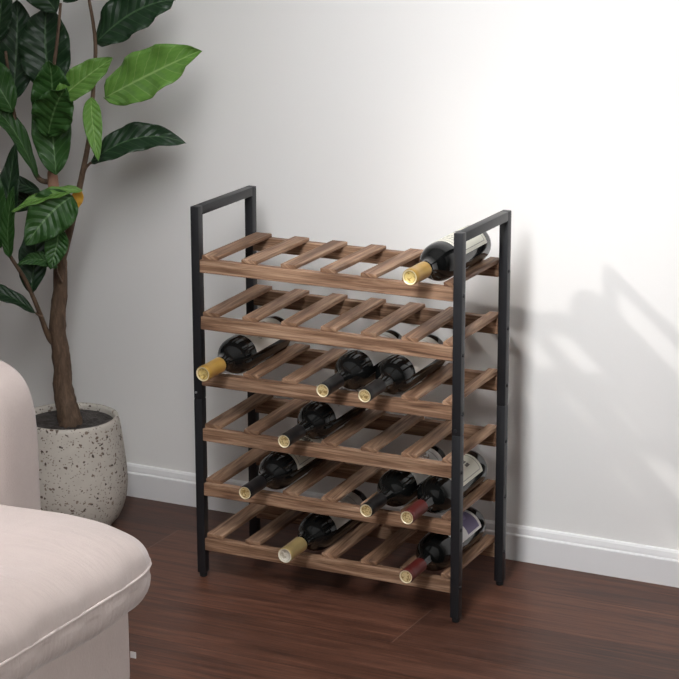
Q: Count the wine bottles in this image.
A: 10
